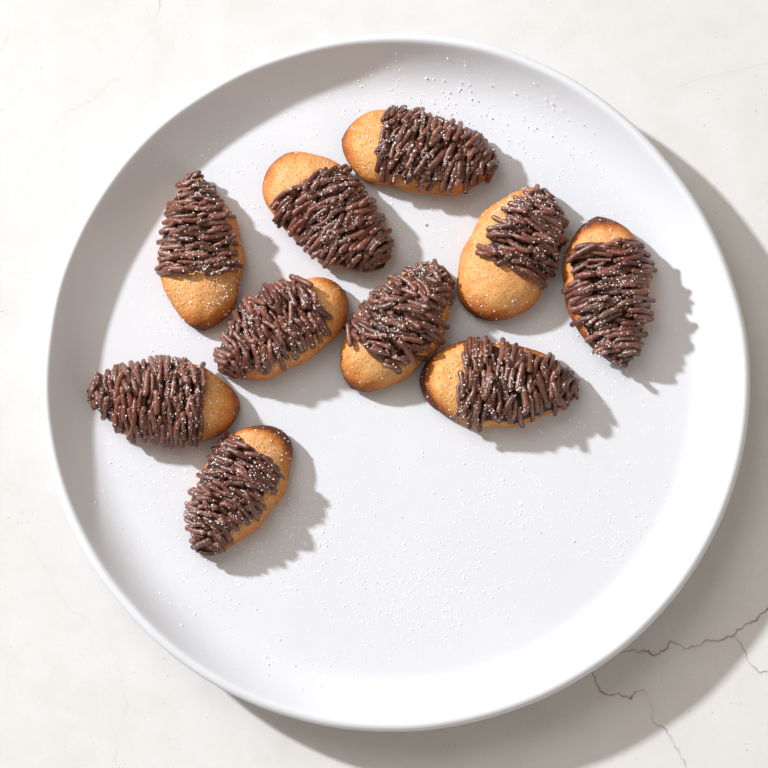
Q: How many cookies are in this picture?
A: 10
